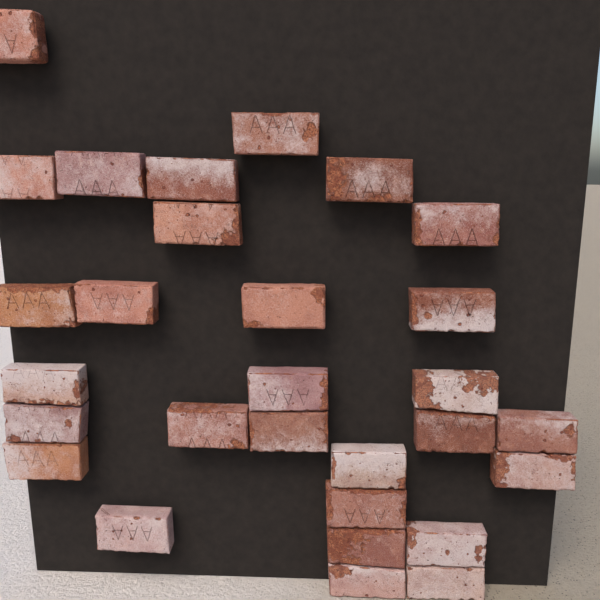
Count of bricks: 29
